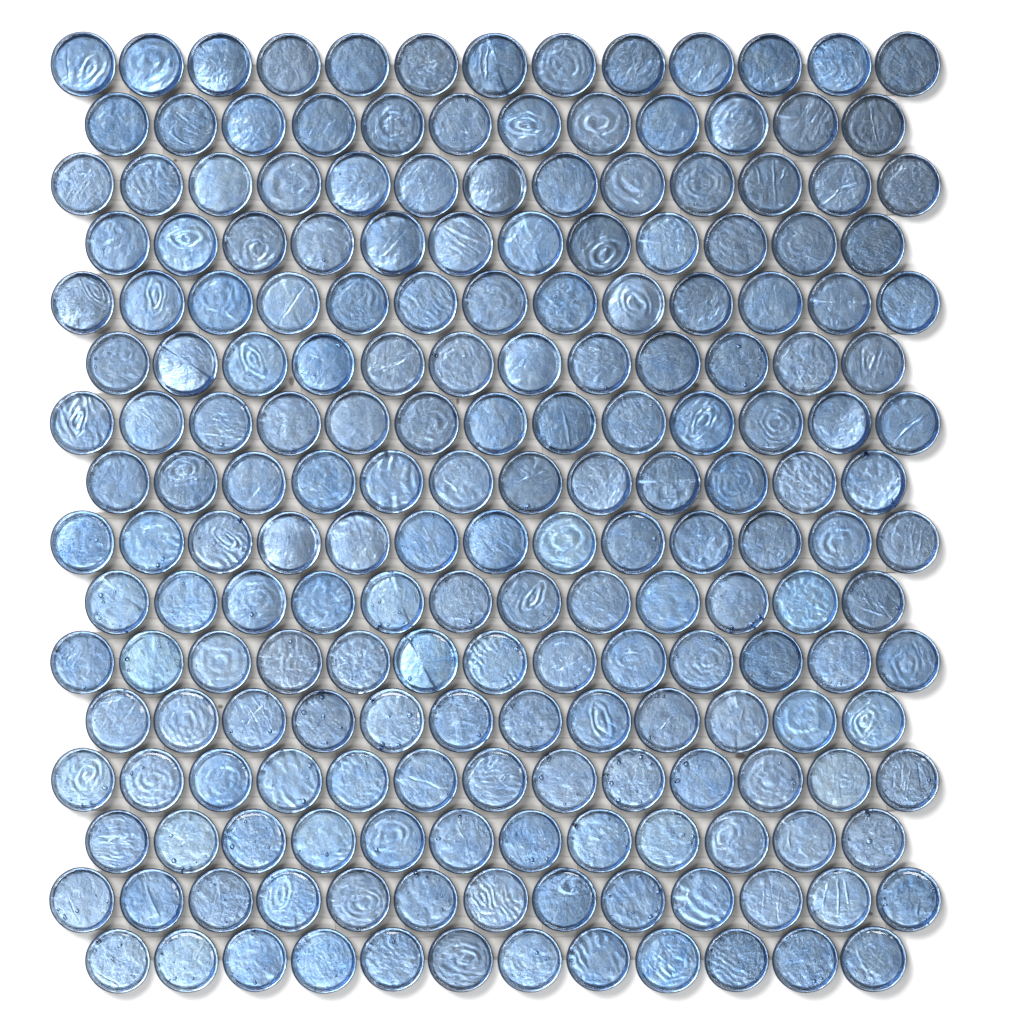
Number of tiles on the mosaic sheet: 200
